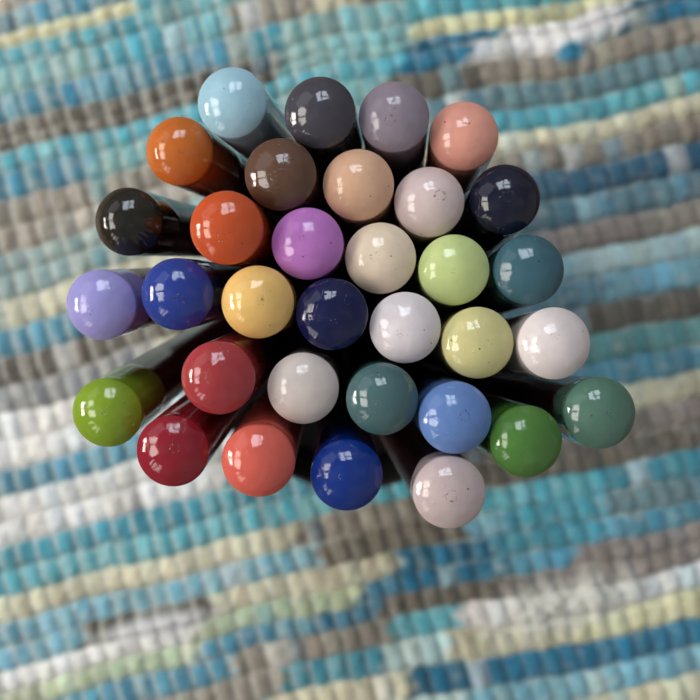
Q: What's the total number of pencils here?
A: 33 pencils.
